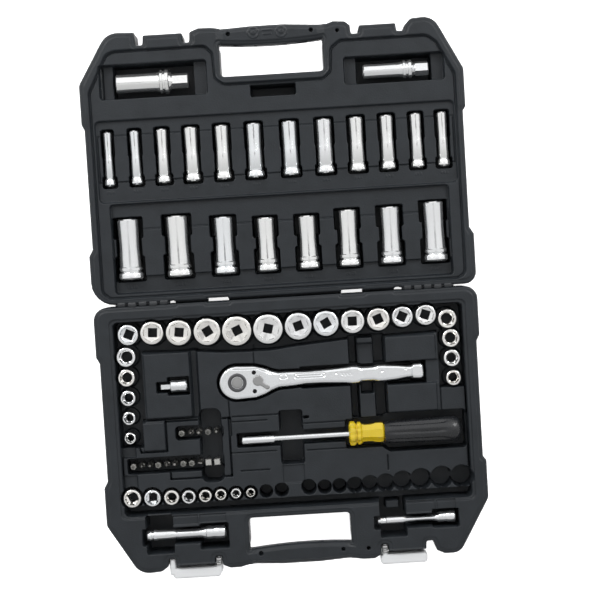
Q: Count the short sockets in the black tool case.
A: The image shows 29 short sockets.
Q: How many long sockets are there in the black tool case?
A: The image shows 22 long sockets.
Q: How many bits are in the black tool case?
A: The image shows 16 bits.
